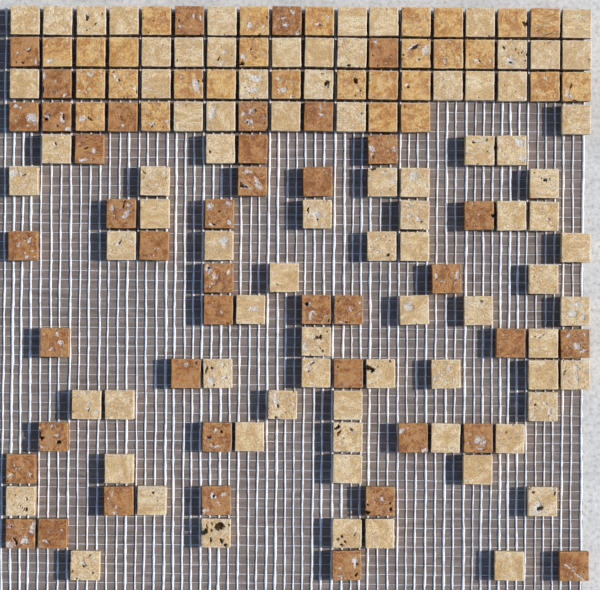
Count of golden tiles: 28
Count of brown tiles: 42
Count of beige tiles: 83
